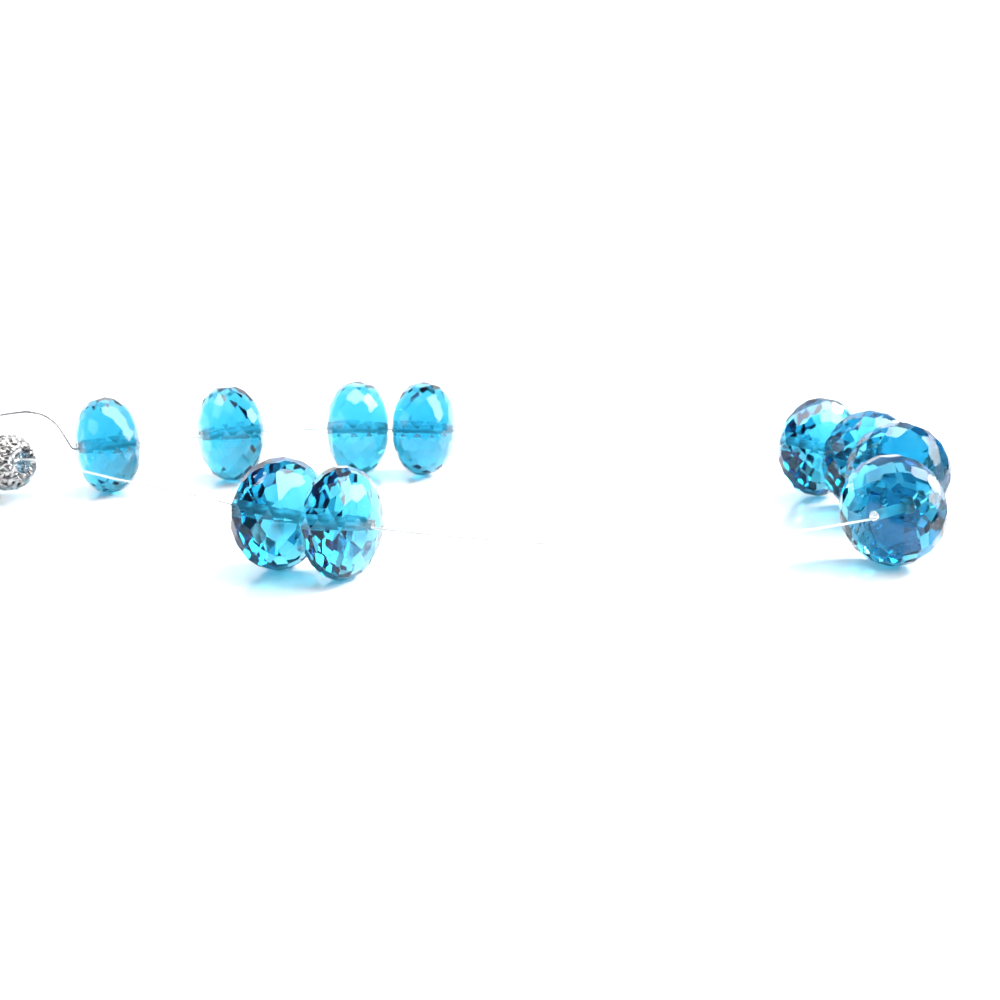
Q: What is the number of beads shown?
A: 10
